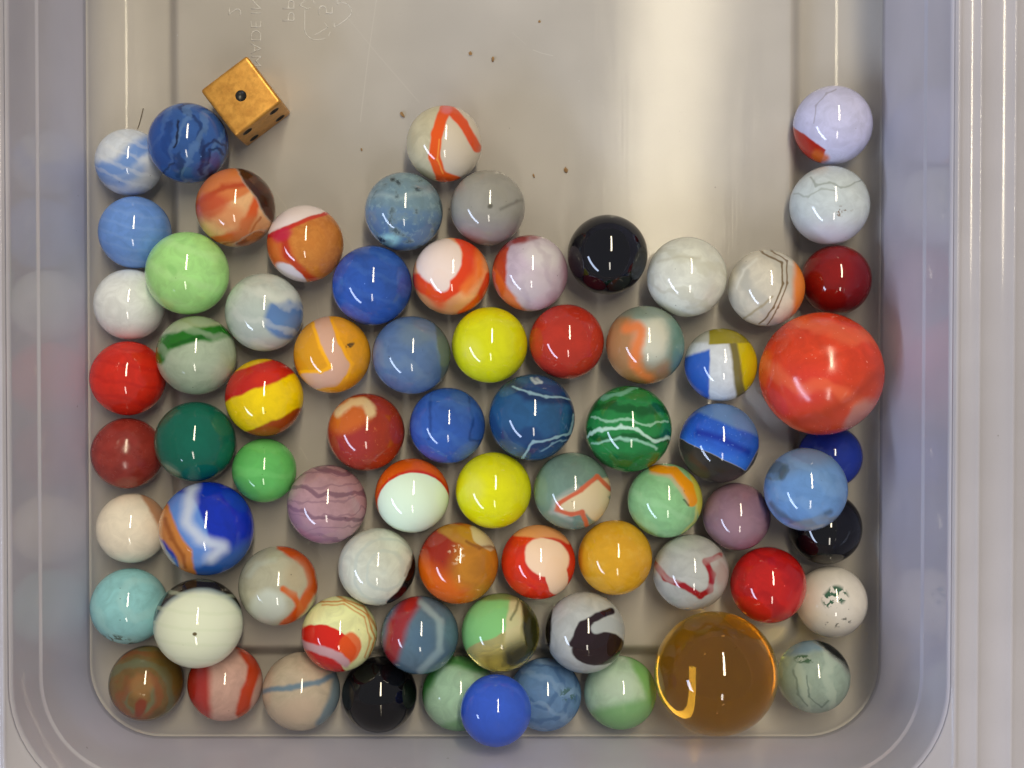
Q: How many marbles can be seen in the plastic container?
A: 73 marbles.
